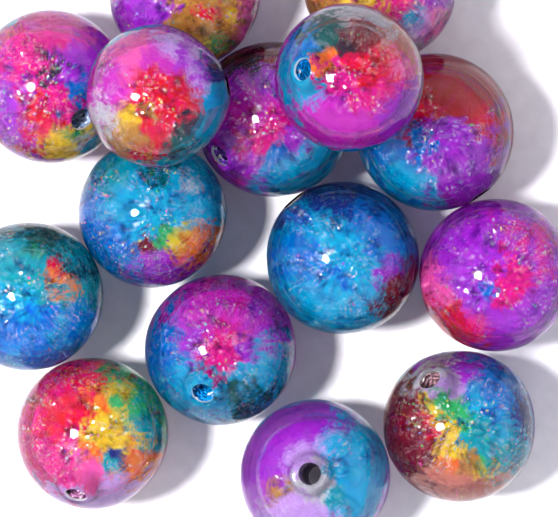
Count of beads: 15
